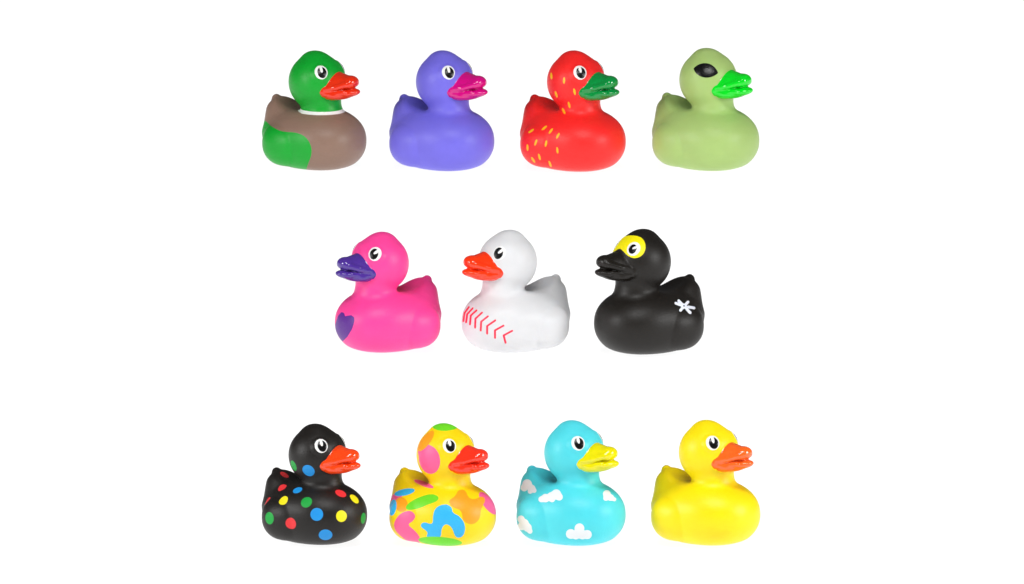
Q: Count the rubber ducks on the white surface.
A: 11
